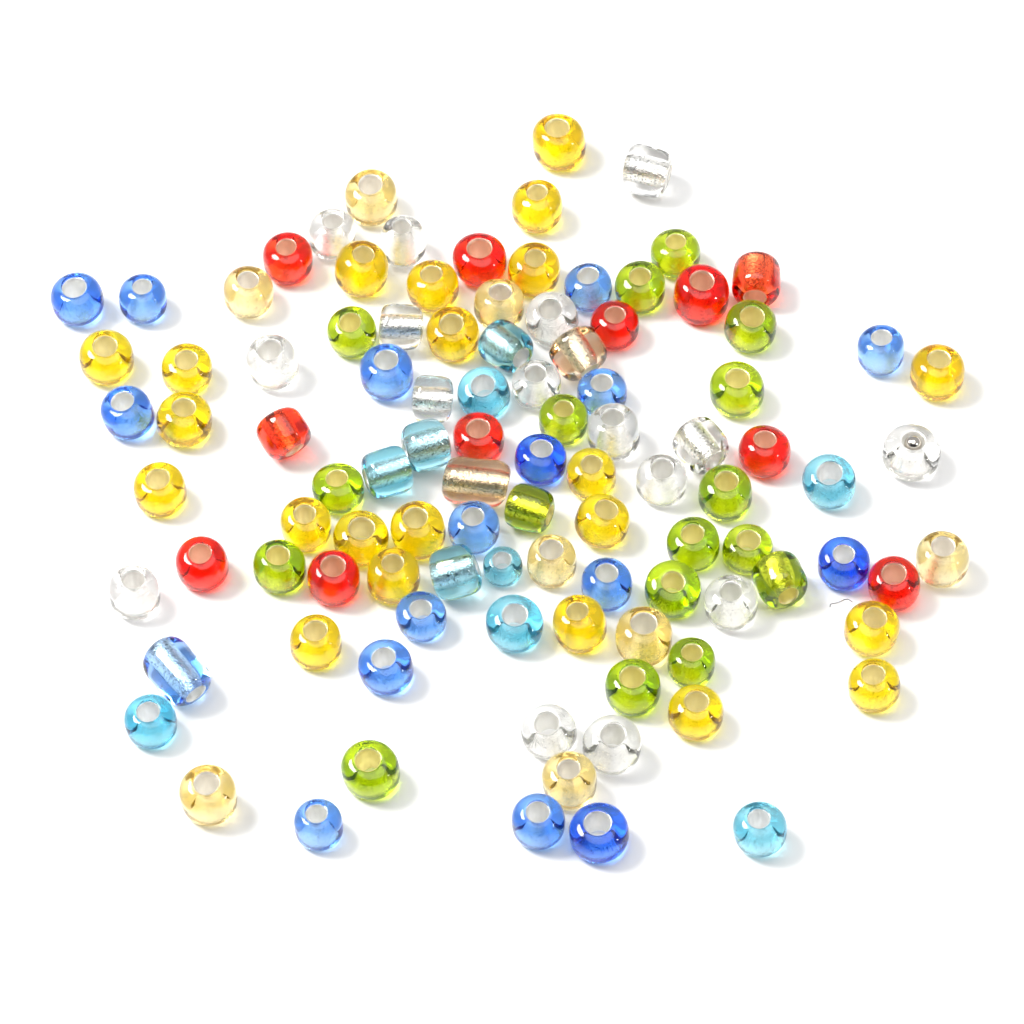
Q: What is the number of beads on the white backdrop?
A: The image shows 103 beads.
